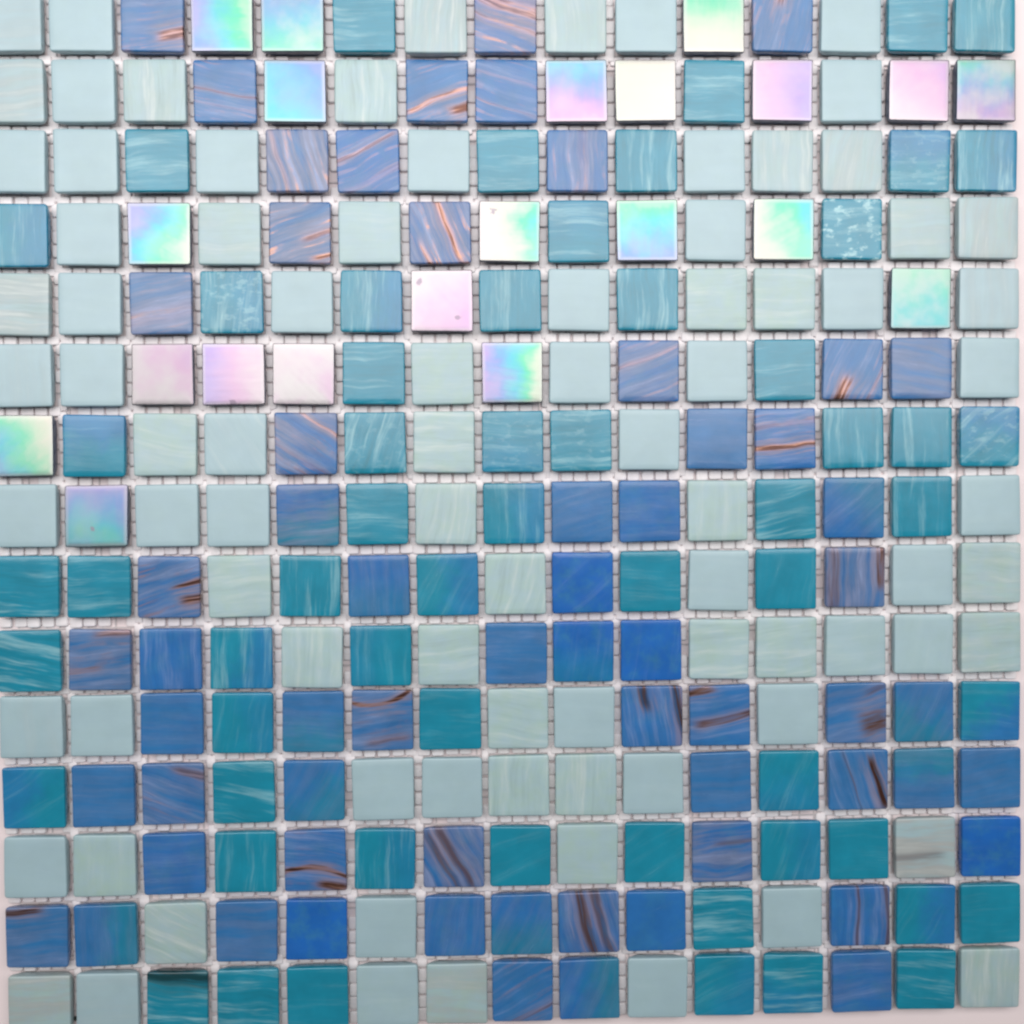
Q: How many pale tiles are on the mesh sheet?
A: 83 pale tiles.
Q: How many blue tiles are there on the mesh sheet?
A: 62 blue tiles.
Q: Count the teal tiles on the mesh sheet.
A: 59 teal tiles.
